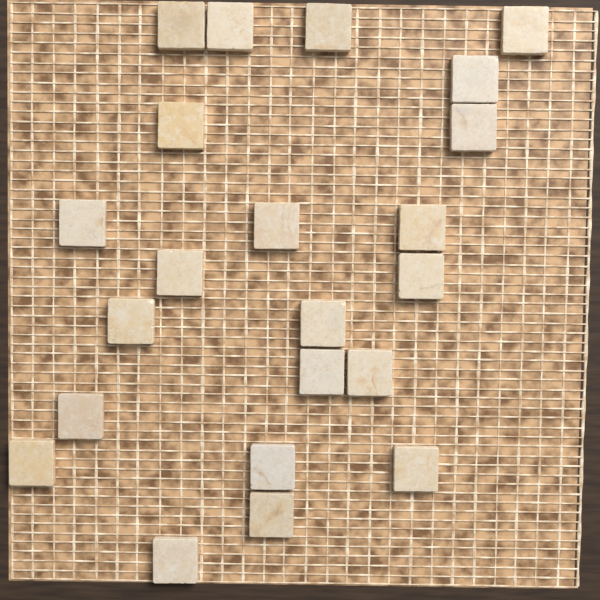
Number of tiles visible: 22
